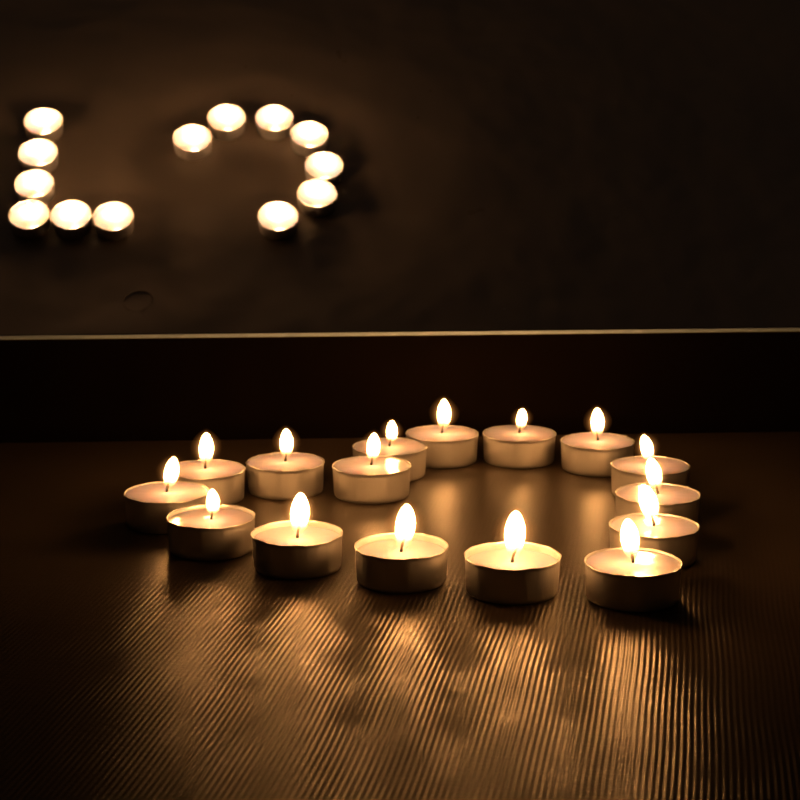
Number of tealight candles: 29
